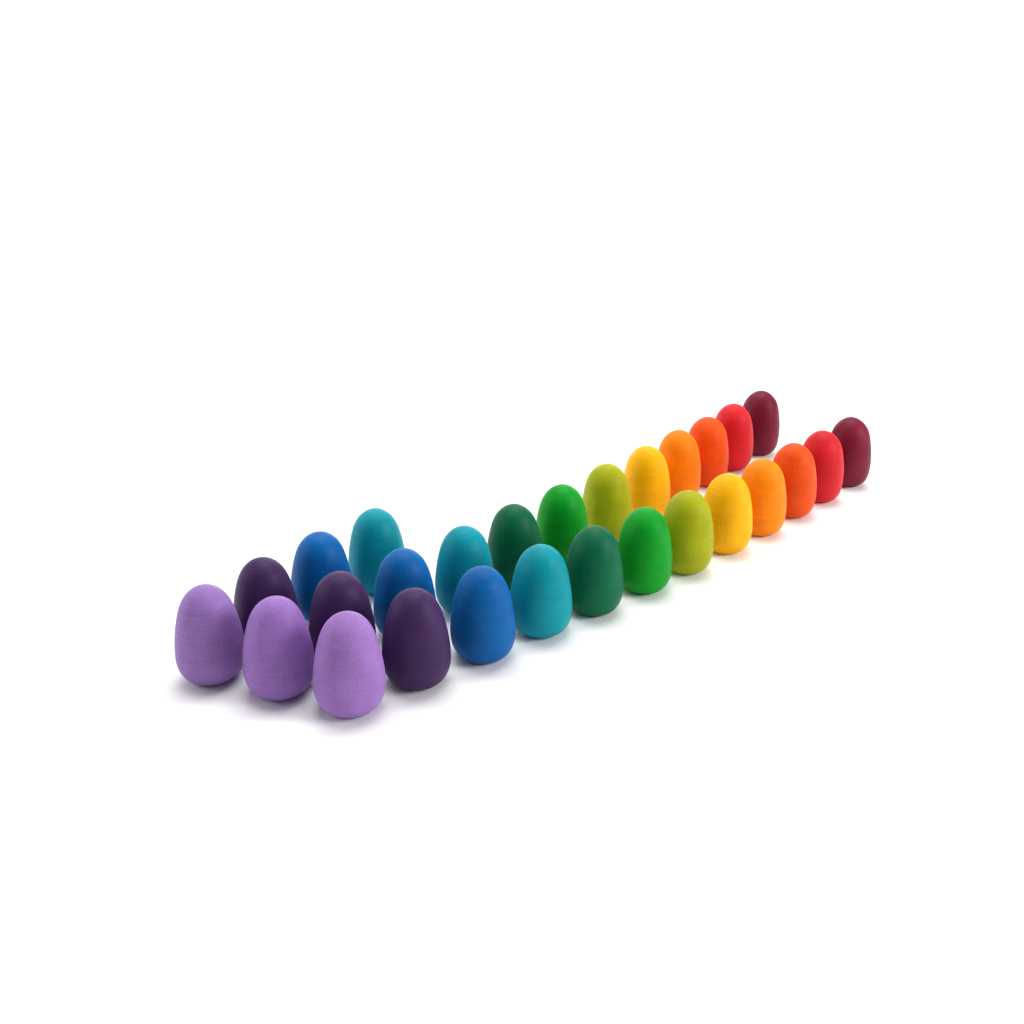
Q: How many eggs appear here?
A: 28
